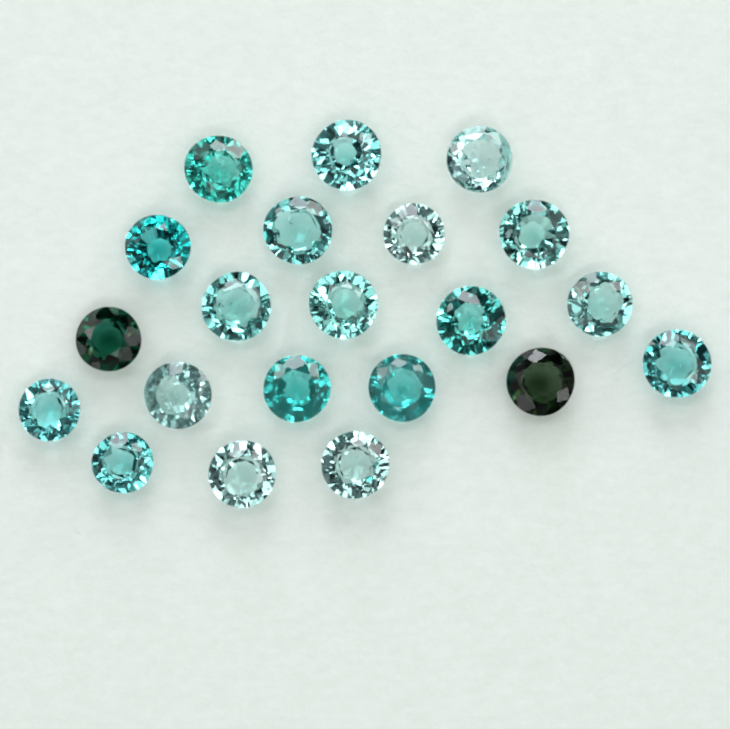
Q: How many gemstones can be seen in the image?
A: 21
